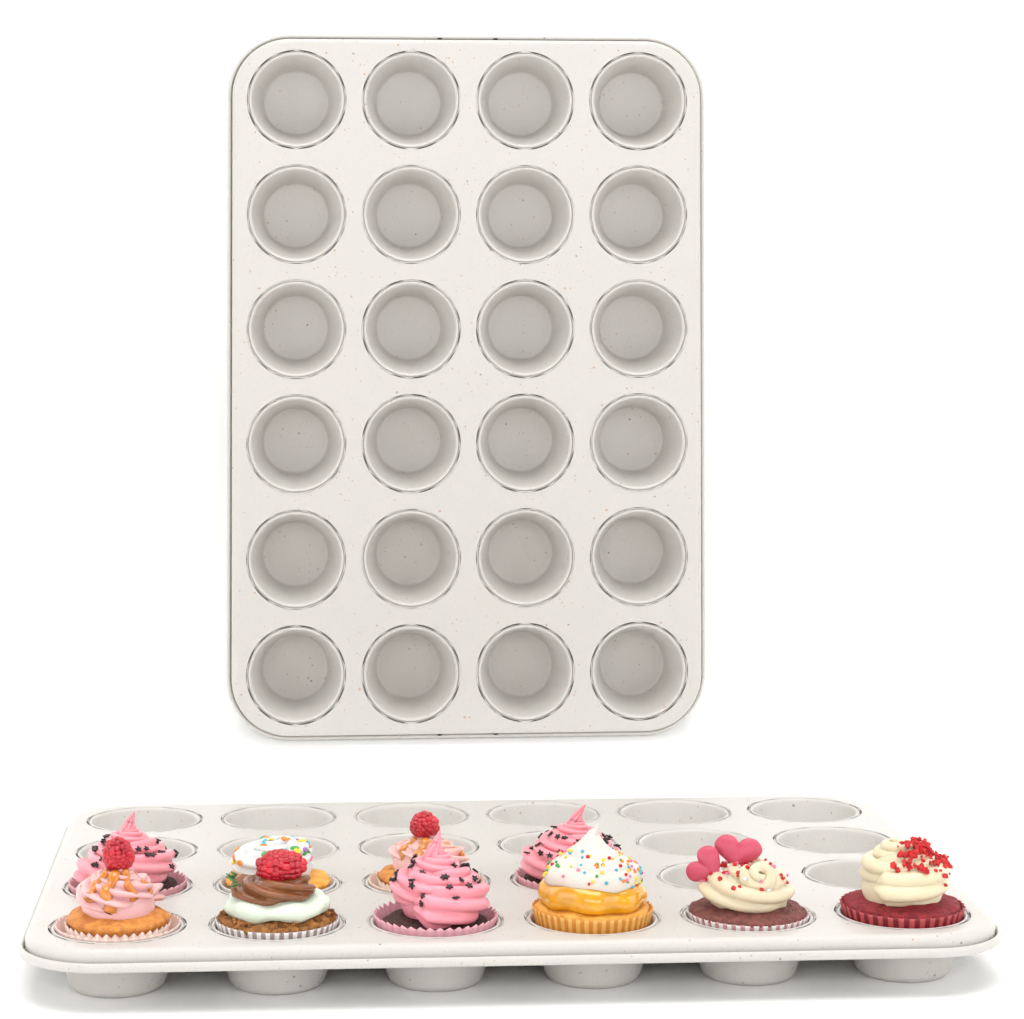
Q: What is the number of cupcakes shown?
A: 10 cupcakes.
